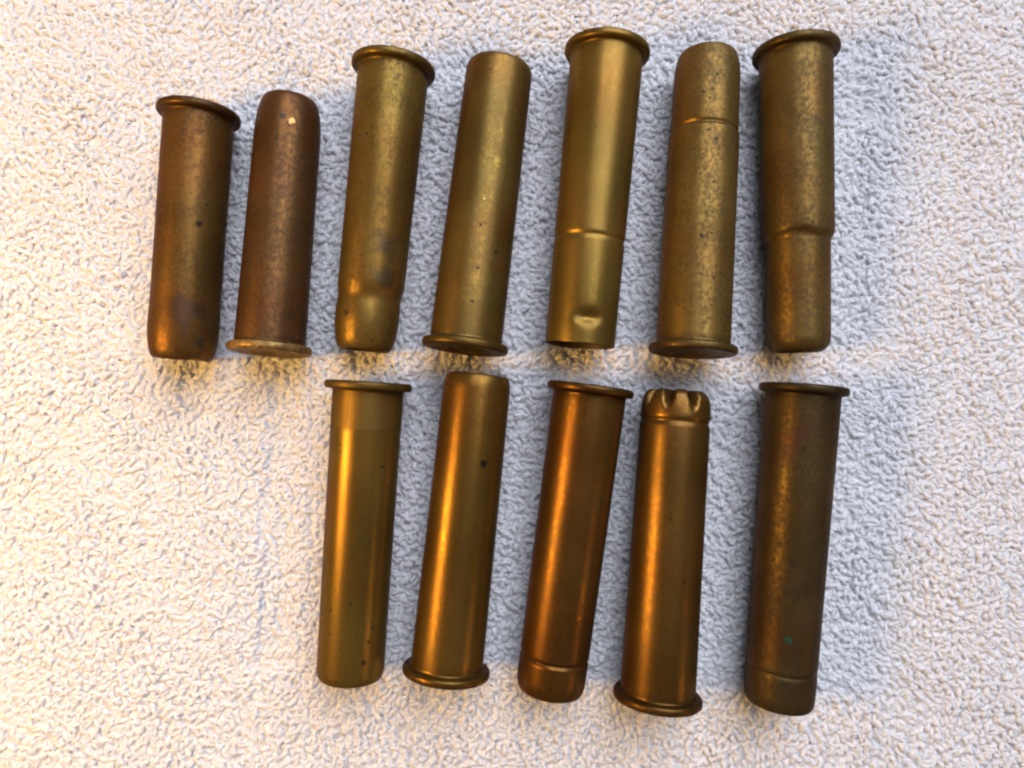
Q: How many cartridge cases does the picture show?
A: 12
